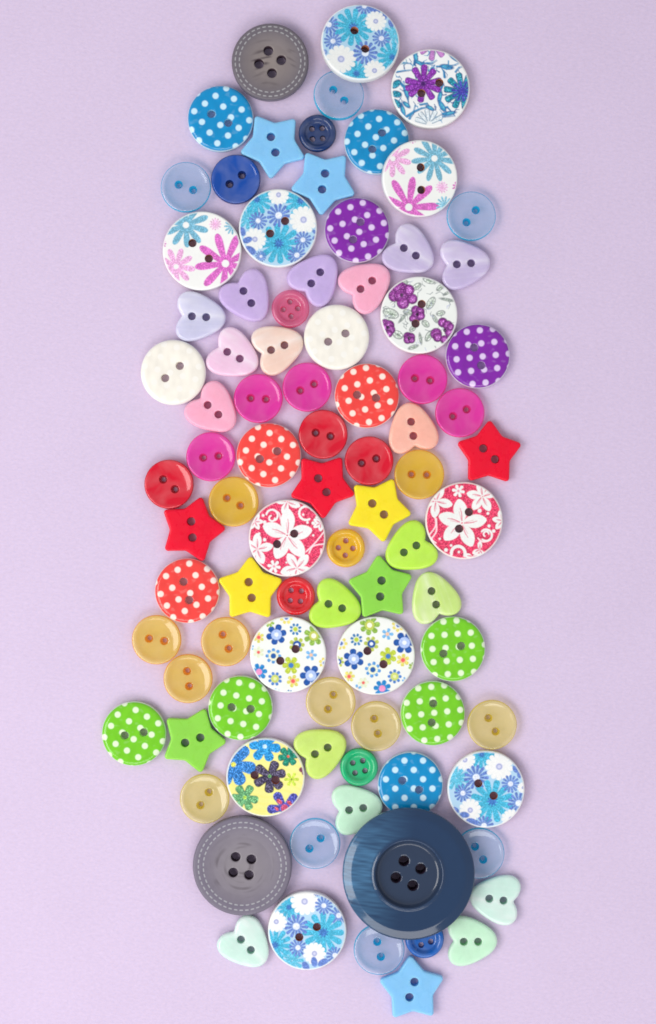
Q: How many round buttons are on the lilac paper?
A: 60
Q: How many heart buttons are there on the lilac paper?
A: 18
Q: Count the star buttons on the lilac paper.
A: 10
